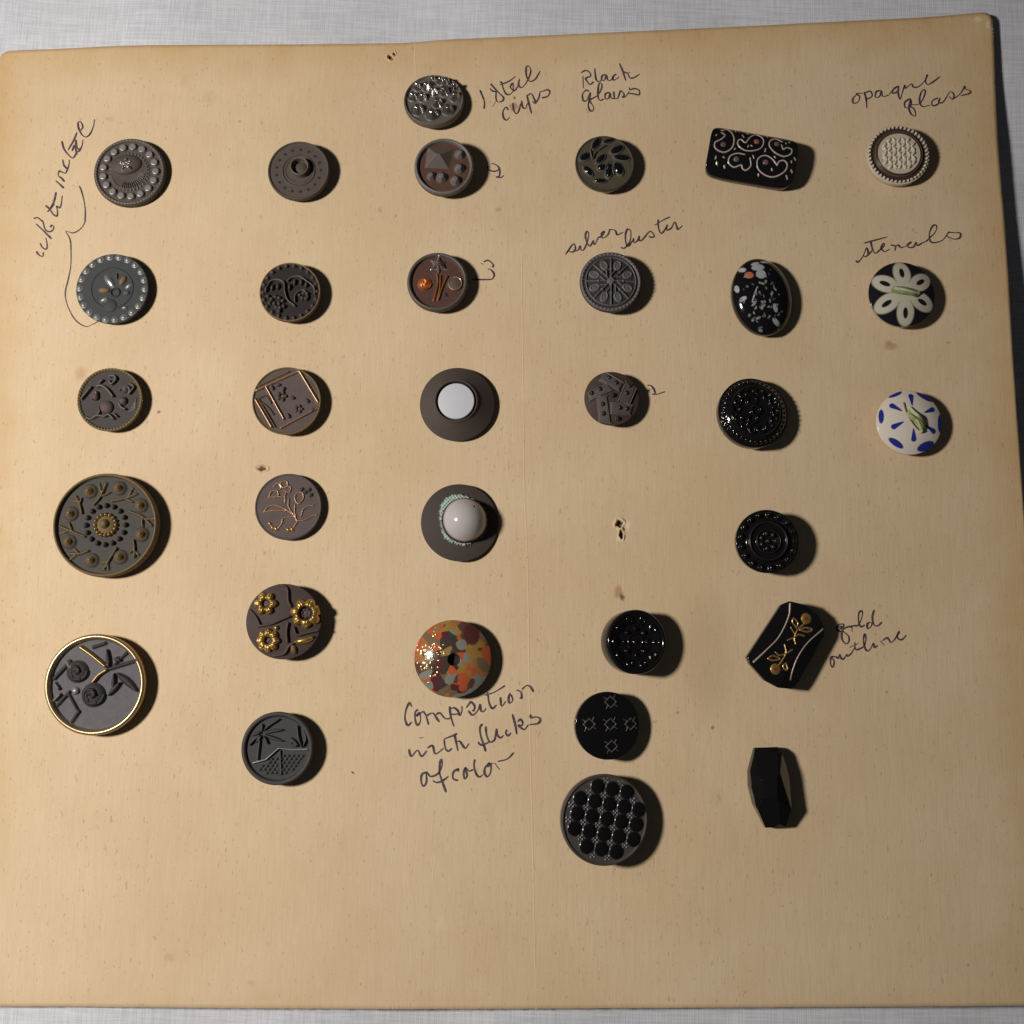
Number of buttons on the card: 32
